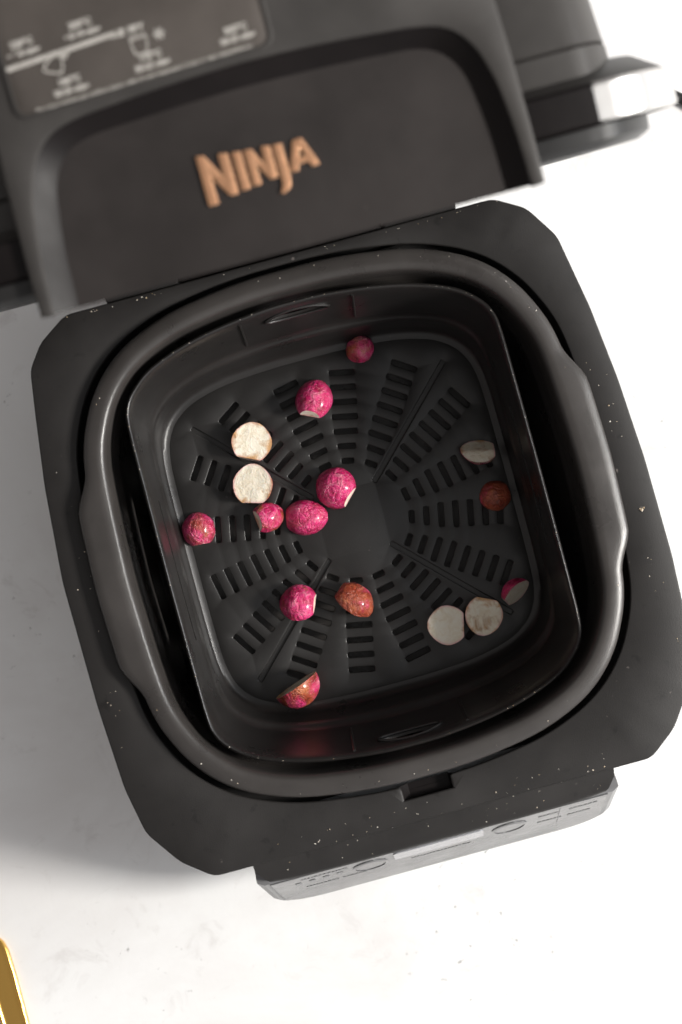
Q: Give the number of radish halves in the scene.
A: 16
